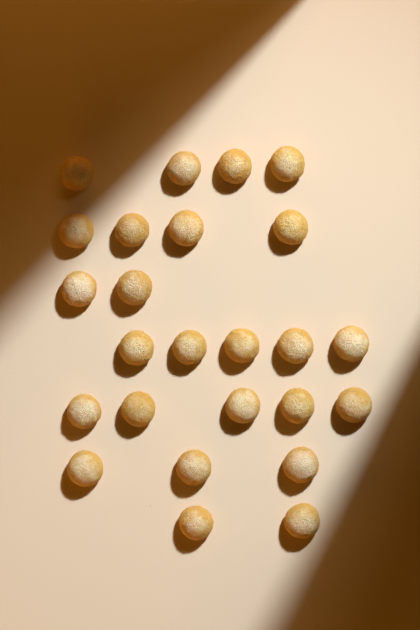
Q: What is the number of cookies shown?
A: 25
